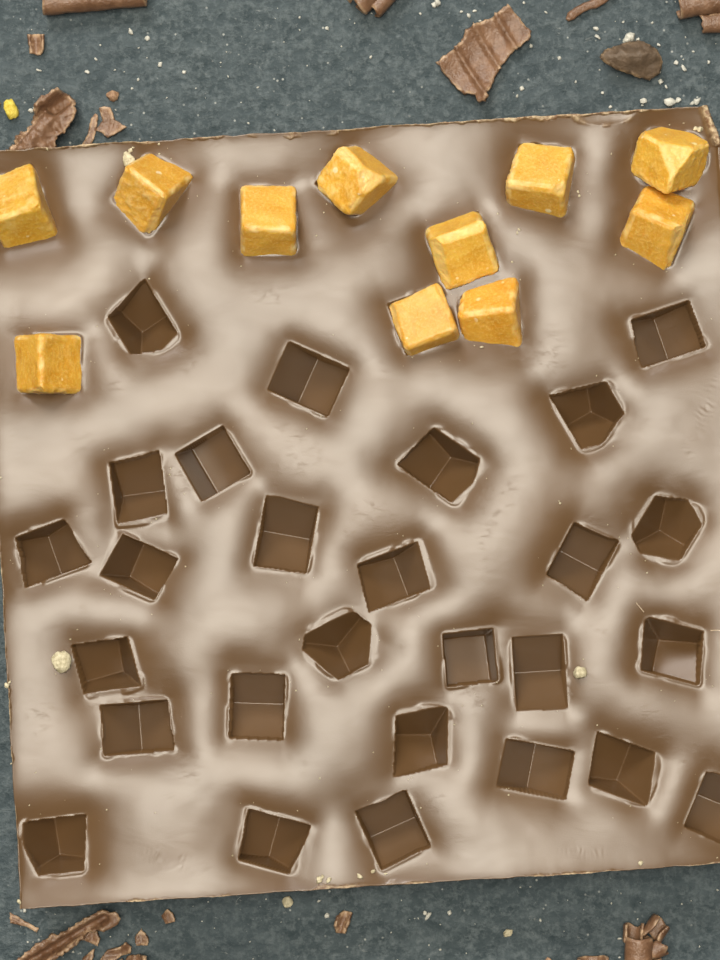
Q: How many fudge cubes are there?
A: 11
